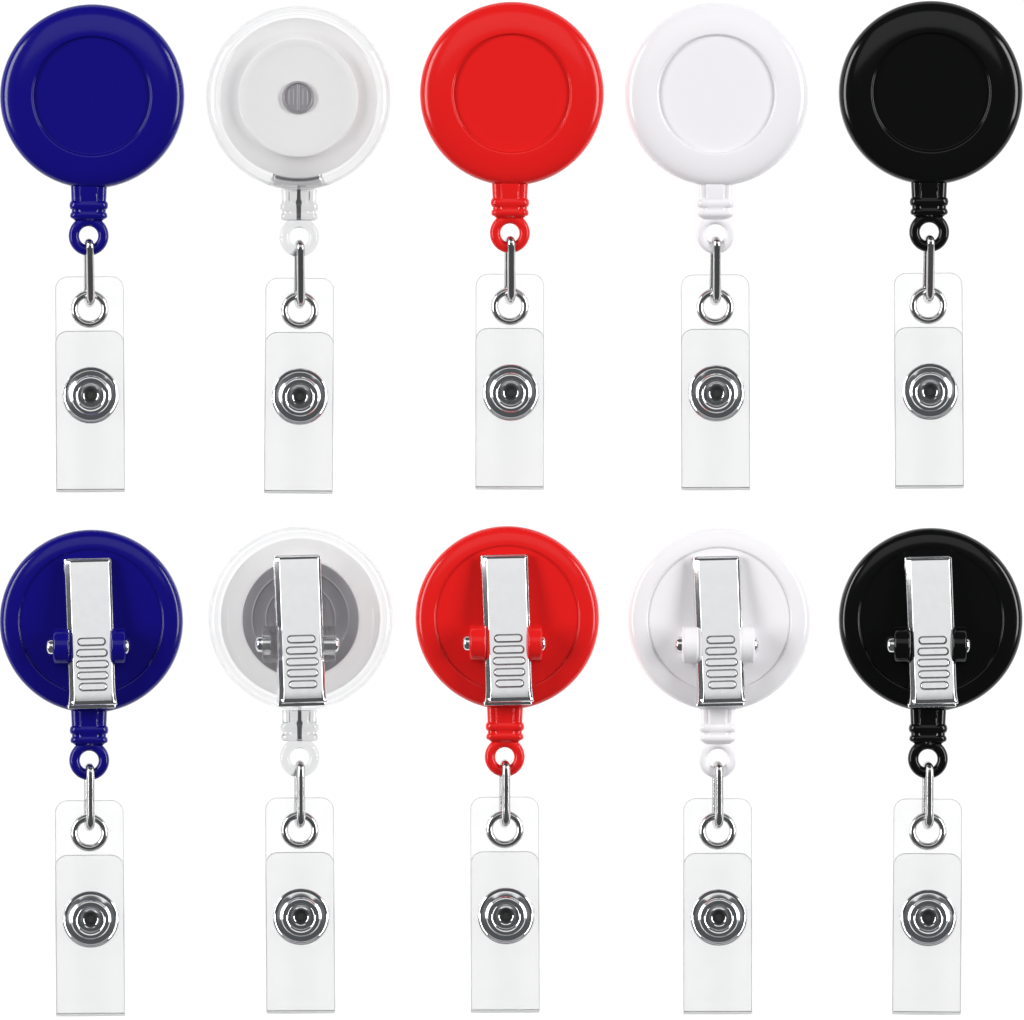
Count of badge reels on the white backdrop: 10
